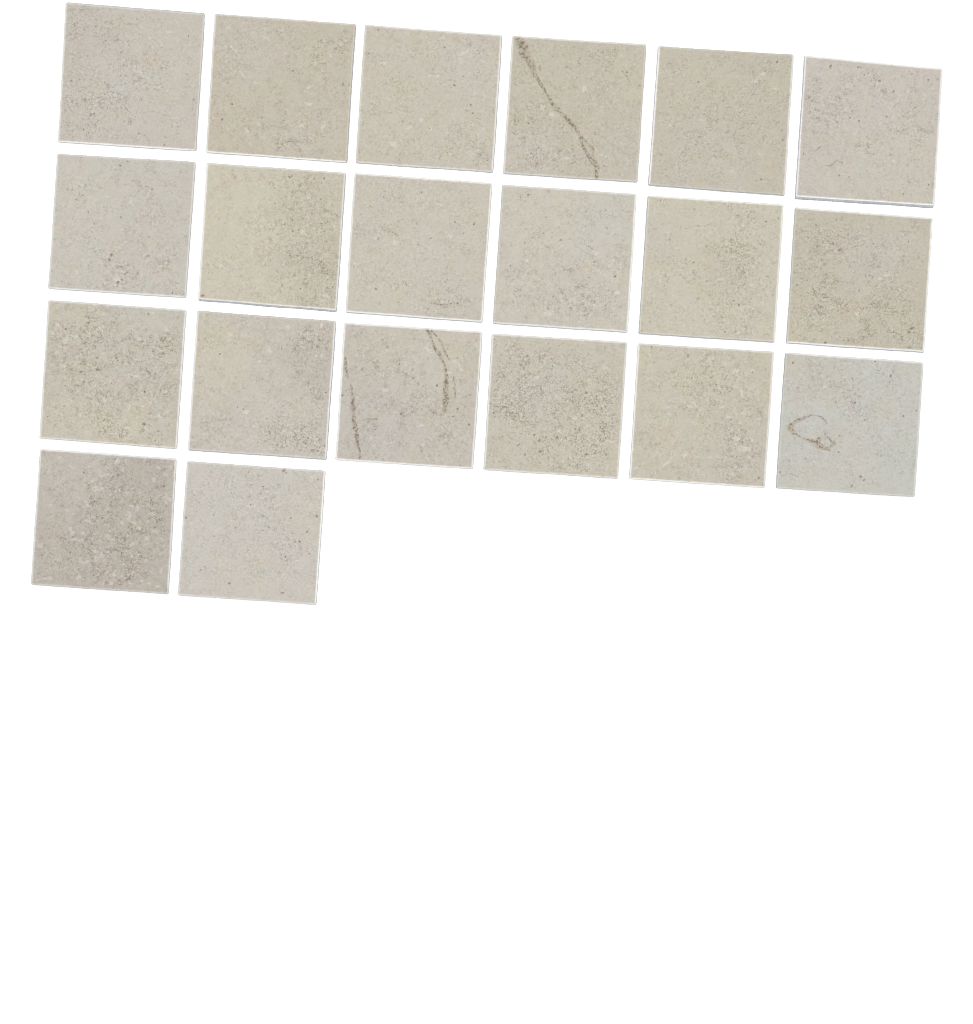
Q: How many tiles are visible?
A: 20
